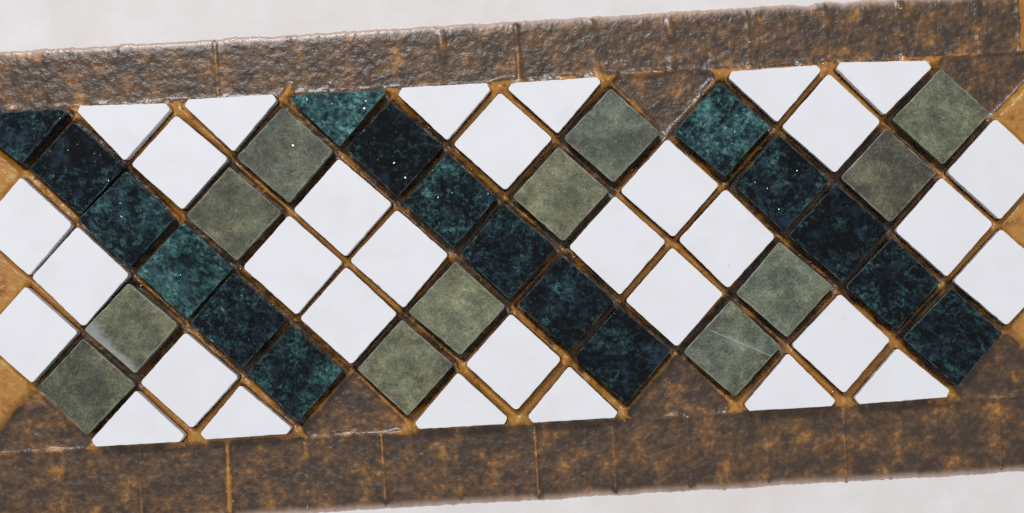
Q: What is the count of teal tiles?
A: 17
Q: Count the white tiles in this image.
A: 32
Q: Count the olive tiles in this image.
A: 12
